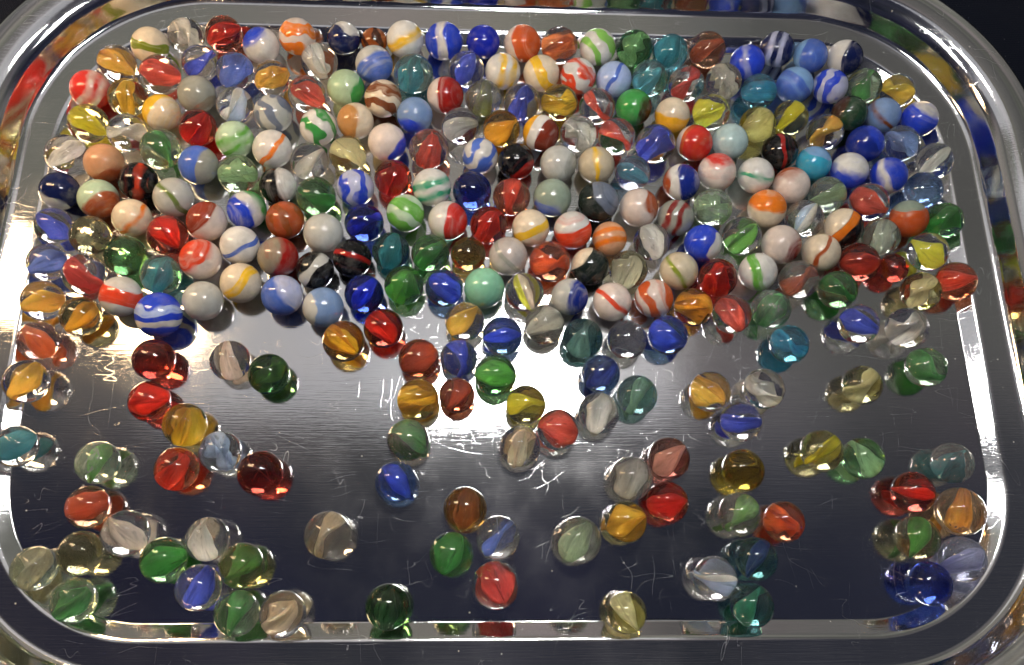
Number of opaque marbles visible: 103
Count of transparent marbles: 170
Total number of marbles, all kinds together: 273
